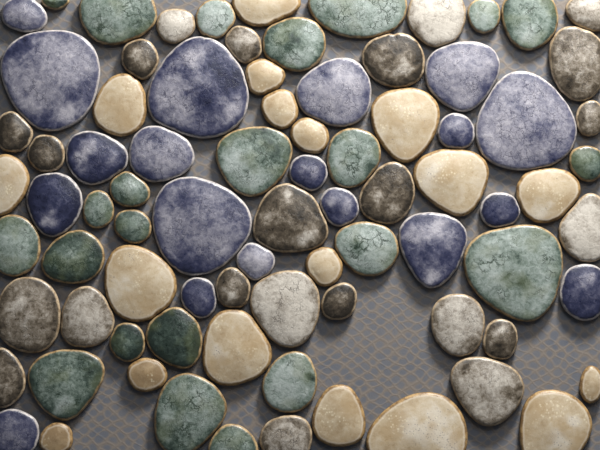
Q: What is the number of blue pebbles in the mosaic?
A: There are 19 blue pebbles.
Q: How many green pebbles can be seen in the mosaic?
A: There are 23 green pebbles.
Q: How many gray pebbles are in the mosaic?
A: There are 23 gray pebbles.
